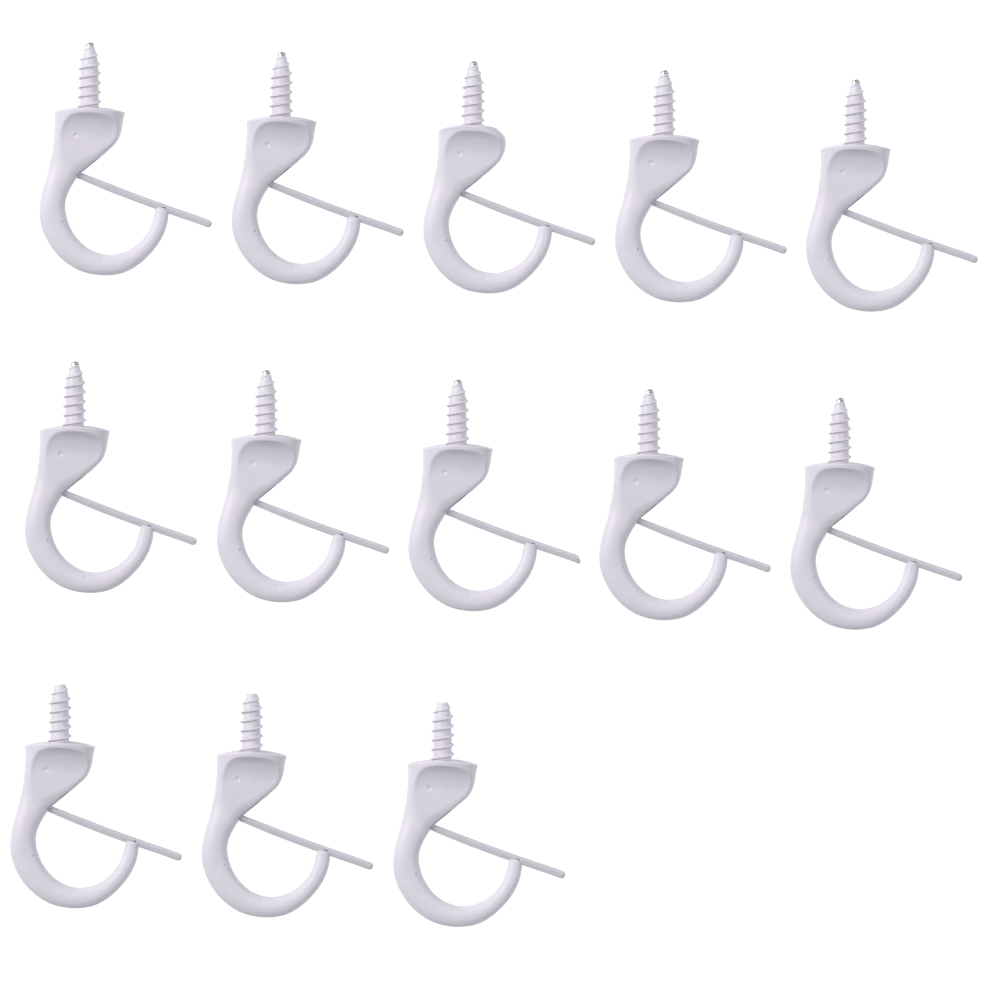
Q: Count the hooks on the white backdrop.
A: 13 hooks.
